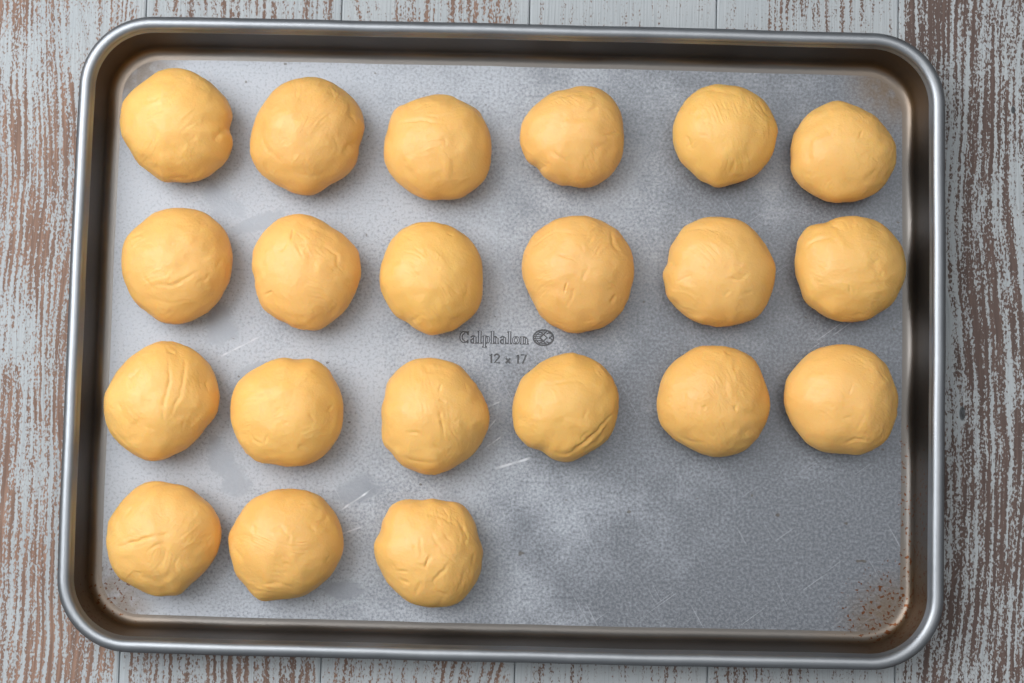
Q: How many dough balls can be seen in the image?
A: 21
